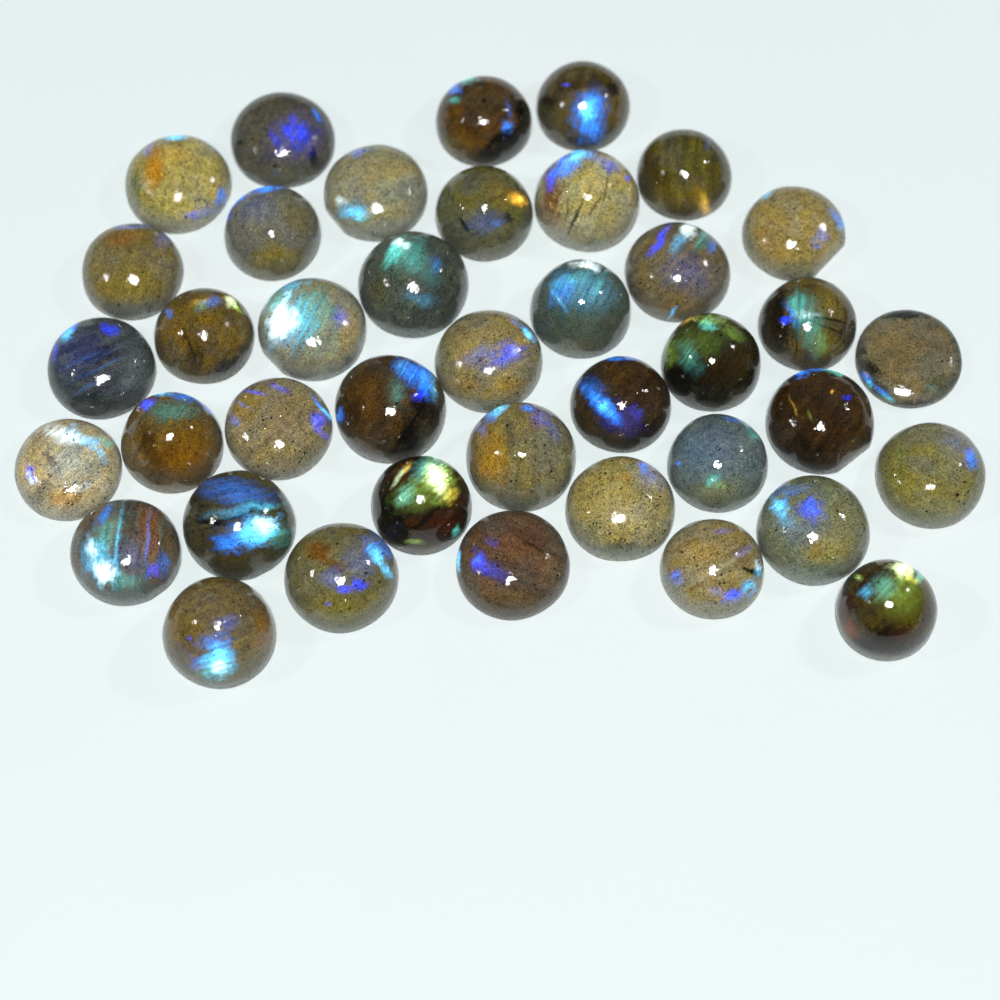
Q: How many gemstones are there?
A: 40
